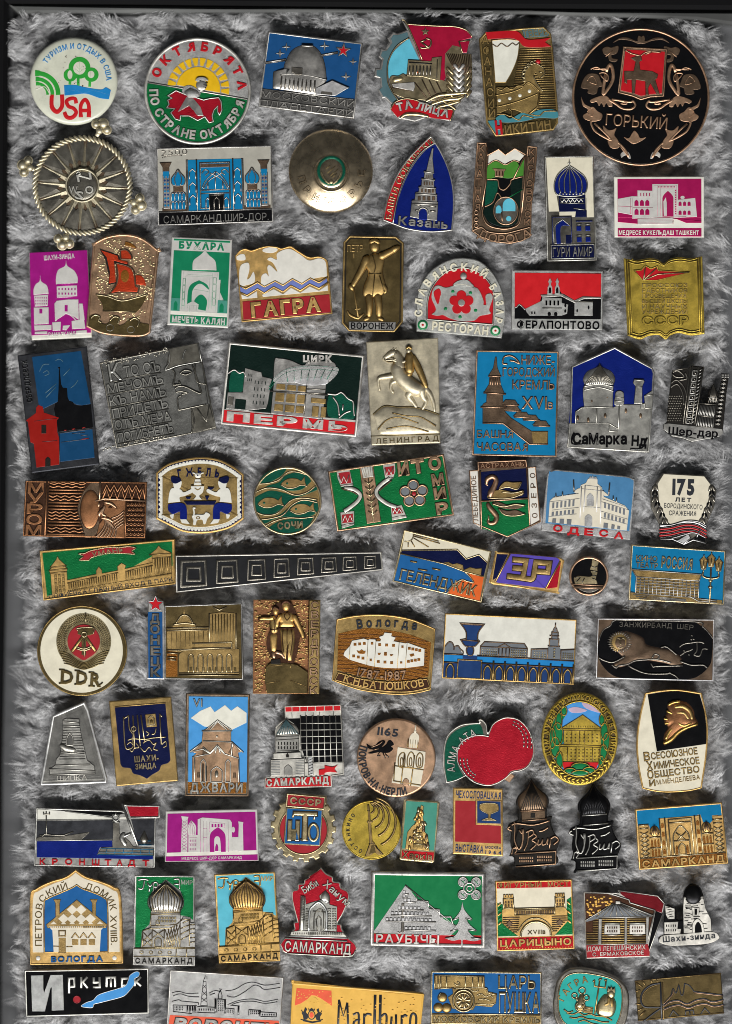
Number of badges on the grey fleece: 78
